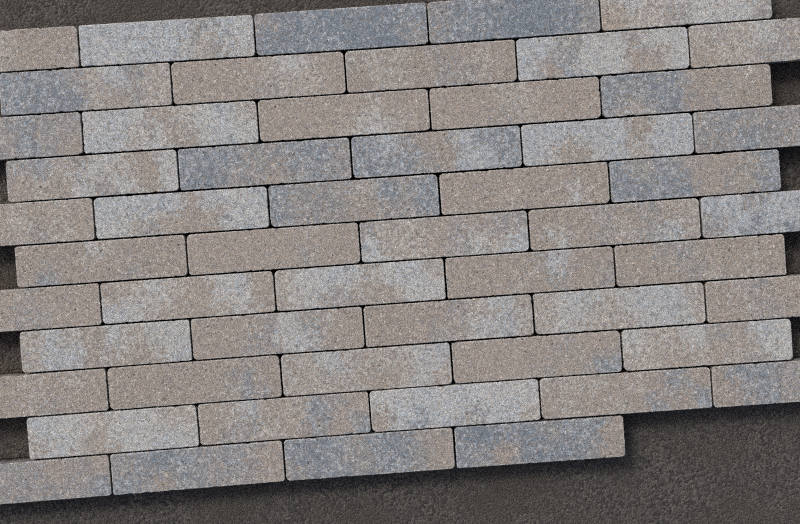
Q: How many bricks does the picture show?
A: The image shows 54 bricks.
